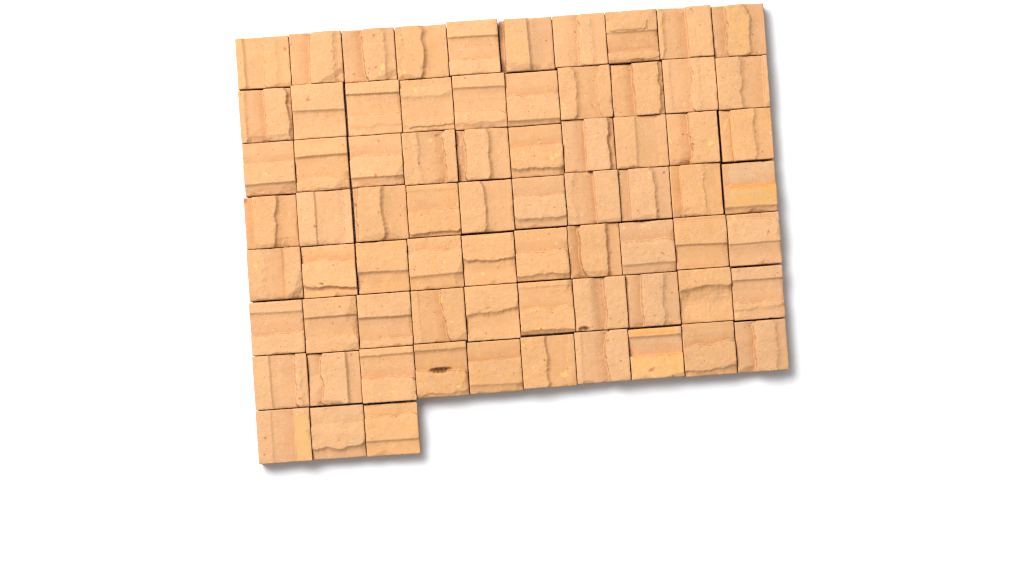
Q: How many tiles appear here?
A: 73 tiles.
